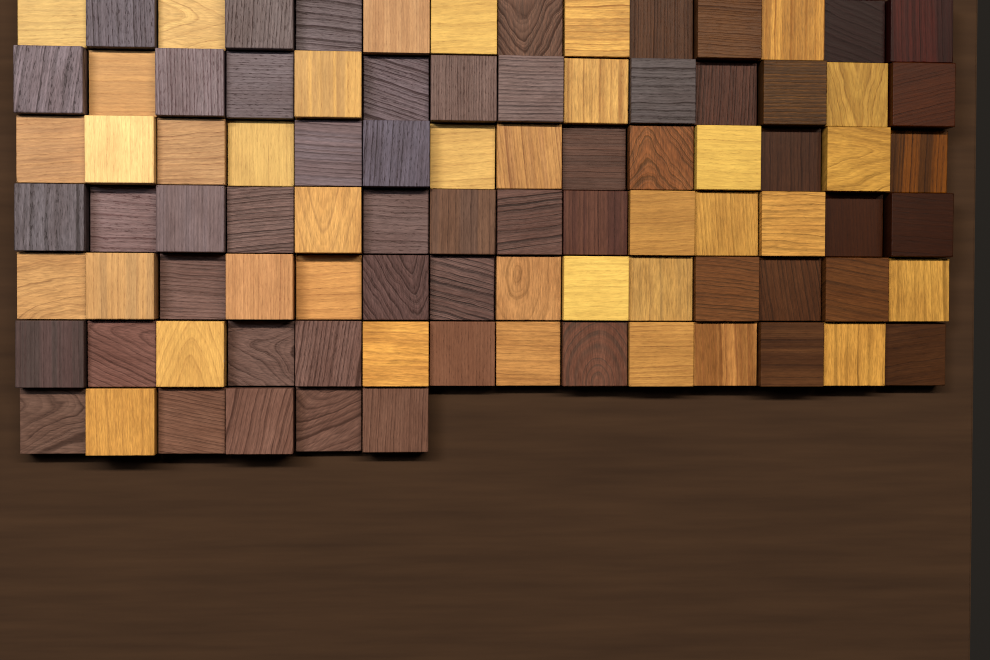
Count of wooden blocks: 90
